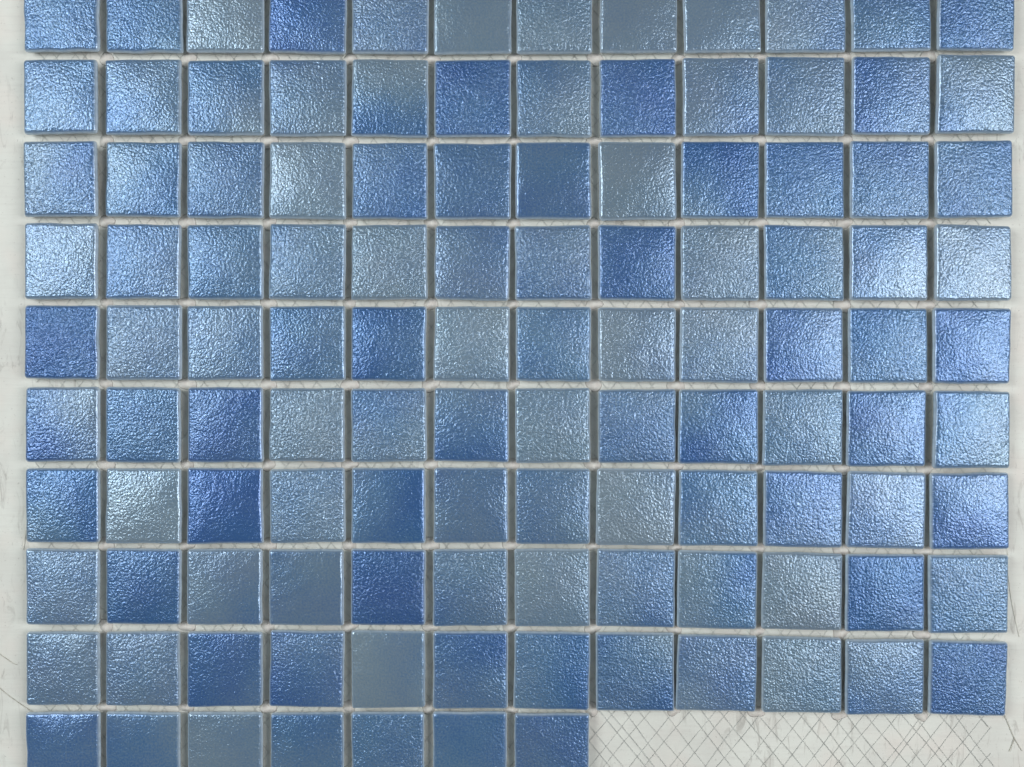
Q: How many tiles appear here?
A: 115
